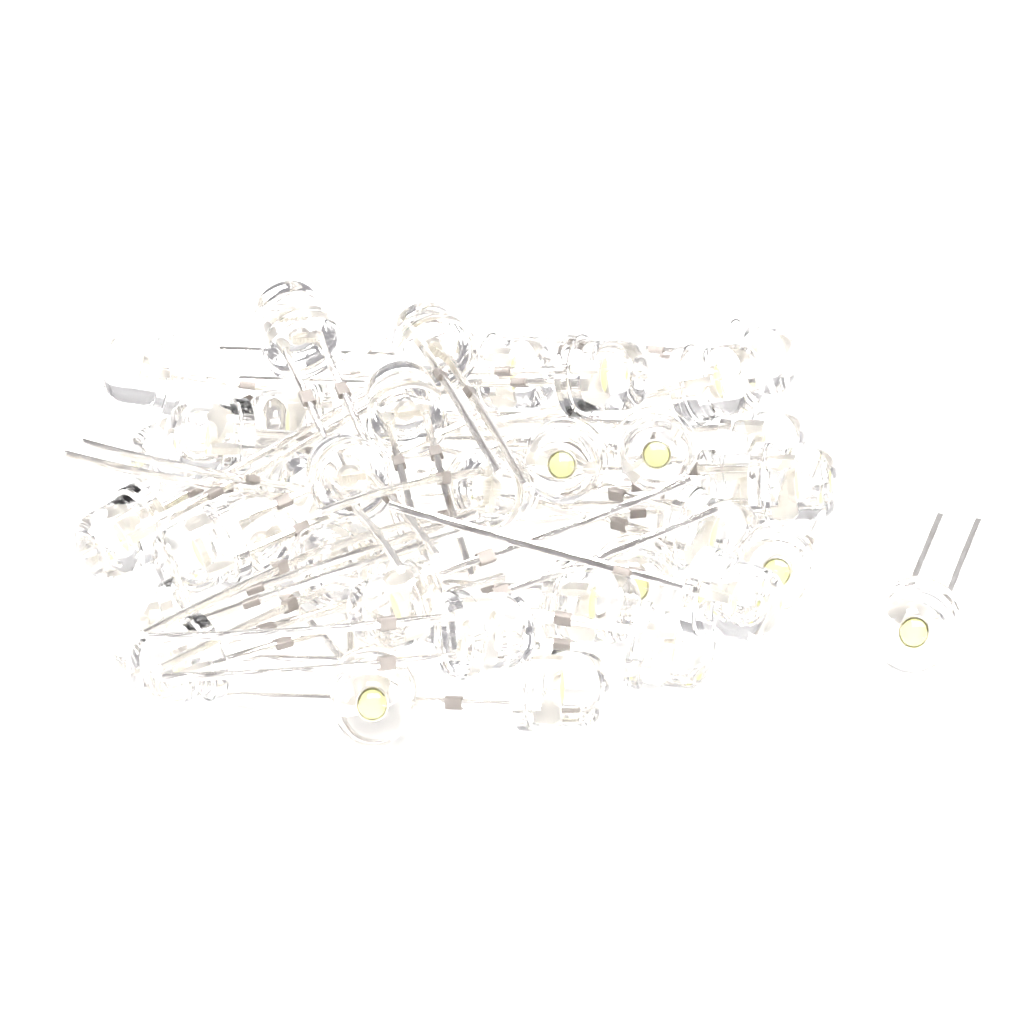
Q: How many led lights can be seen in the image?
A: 36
